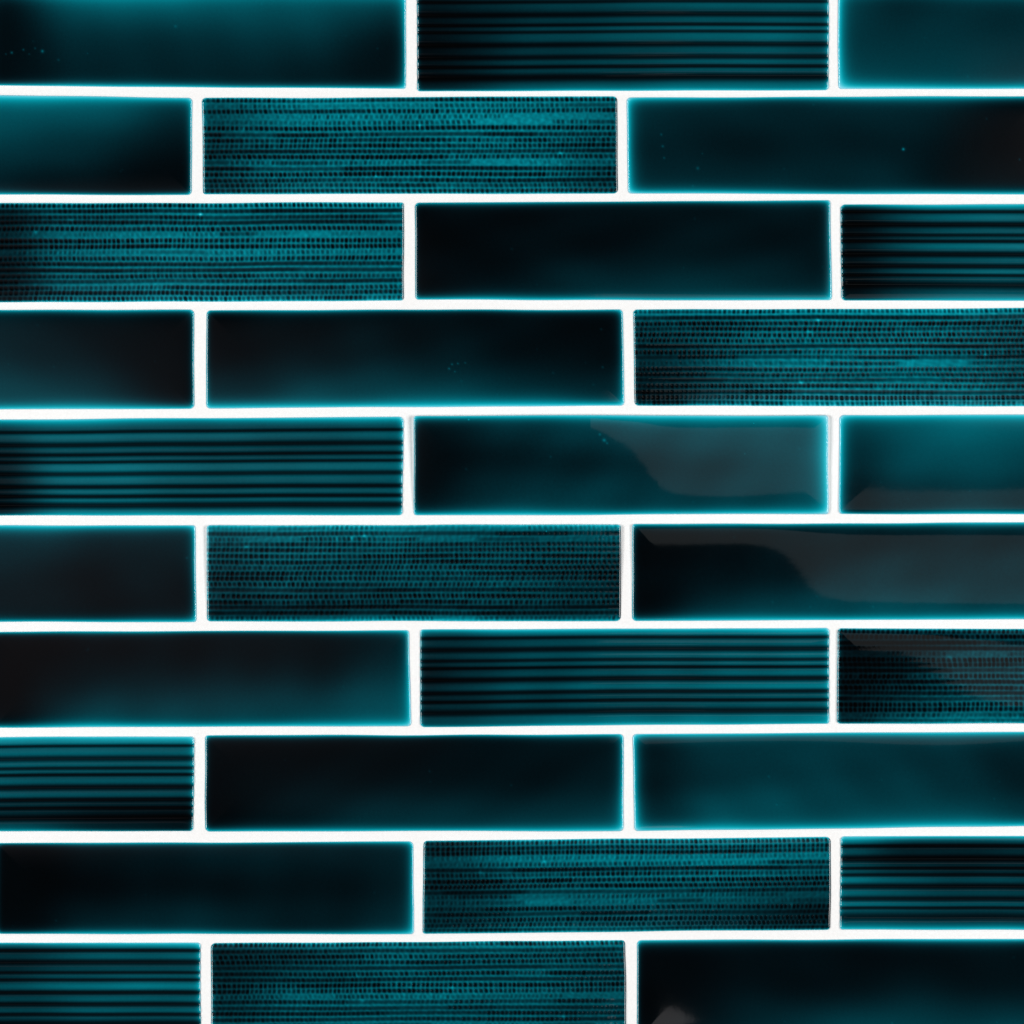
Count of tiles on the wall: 30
